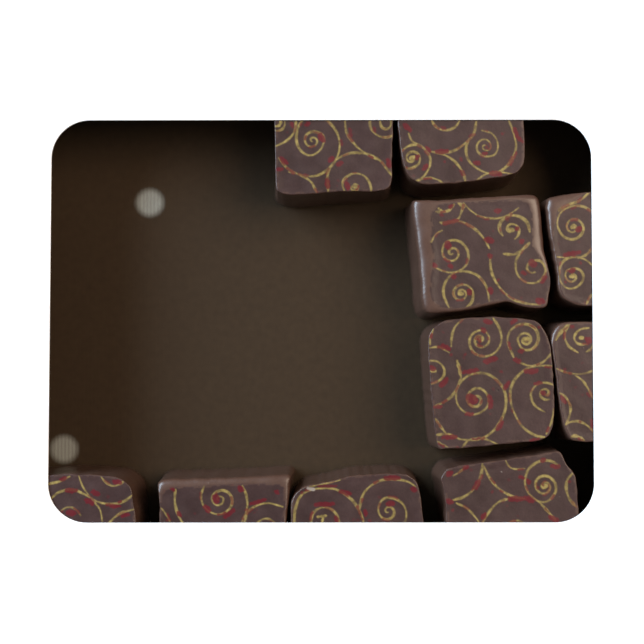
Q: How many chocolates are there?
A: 10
